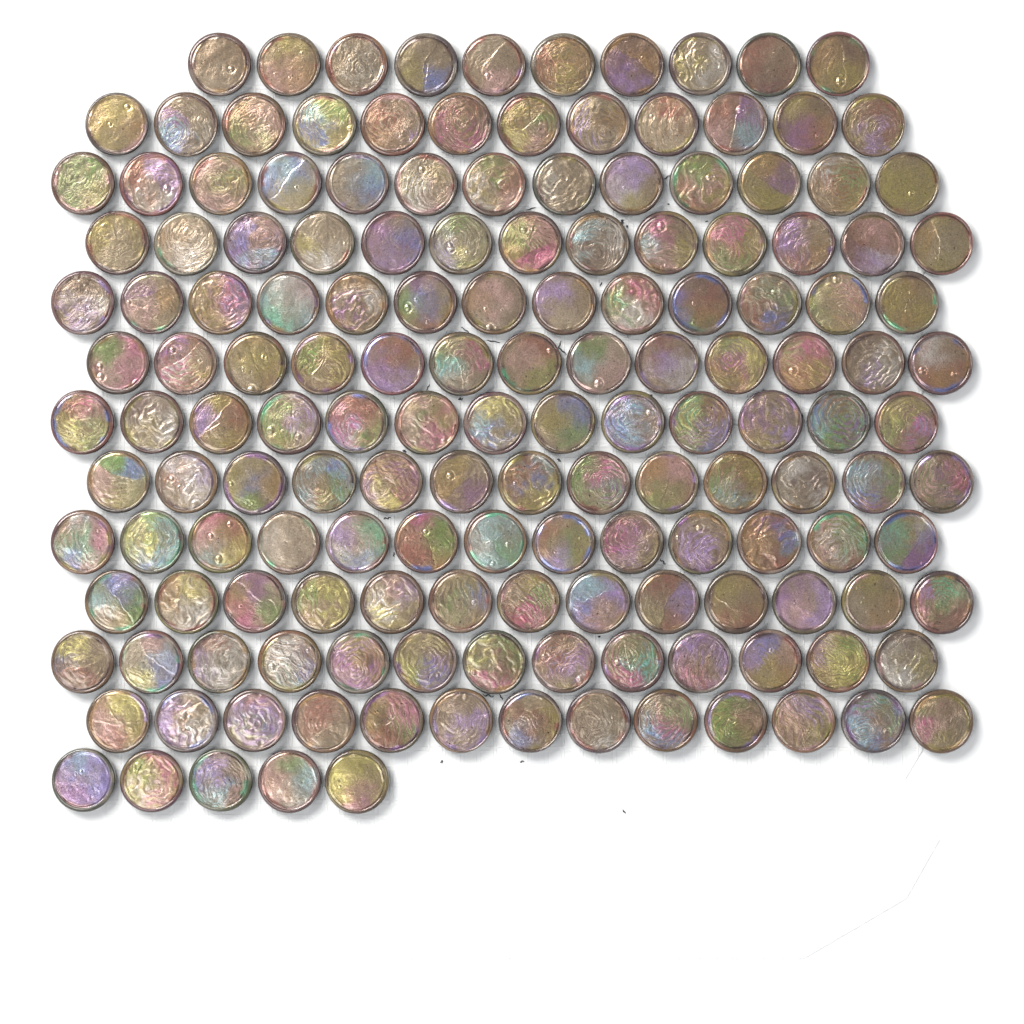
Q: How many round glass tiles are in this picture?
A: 157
